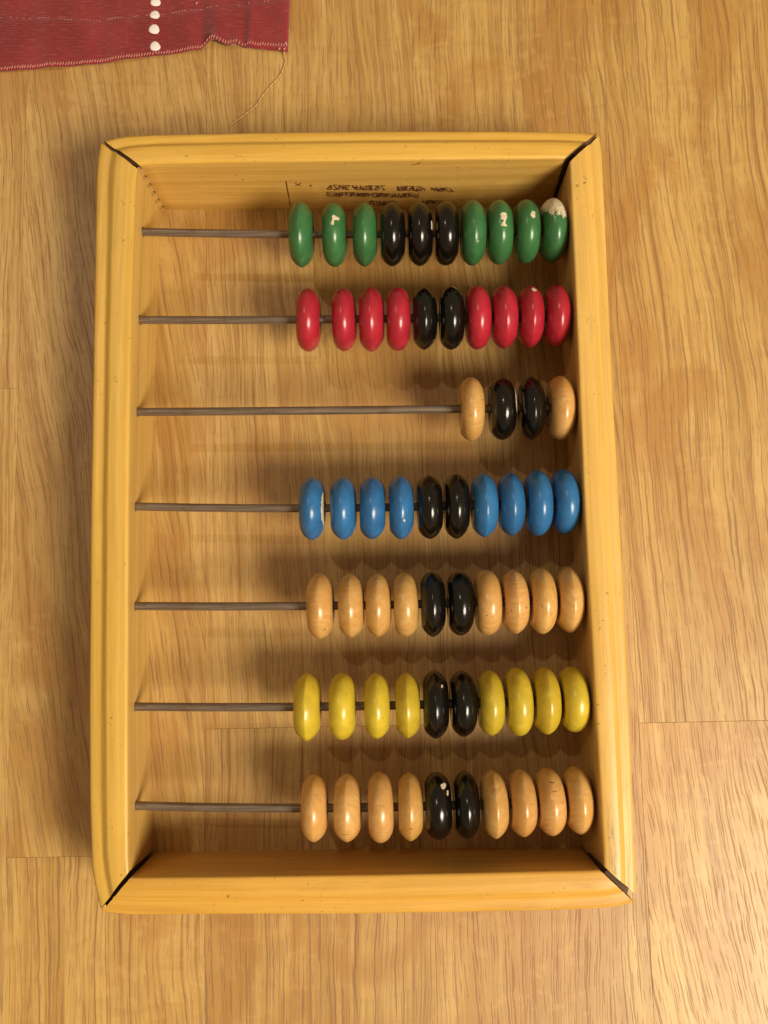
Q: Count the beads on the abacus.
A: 64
